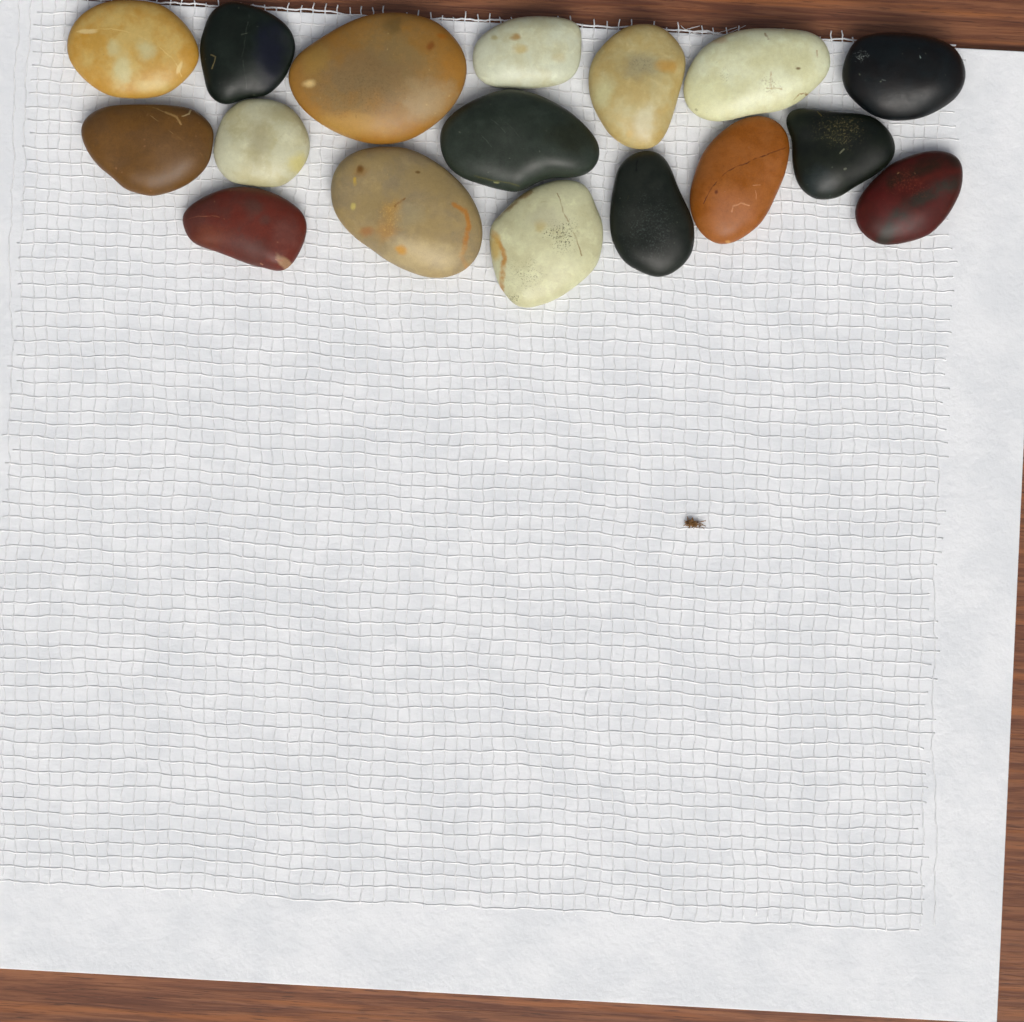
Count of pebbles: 17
